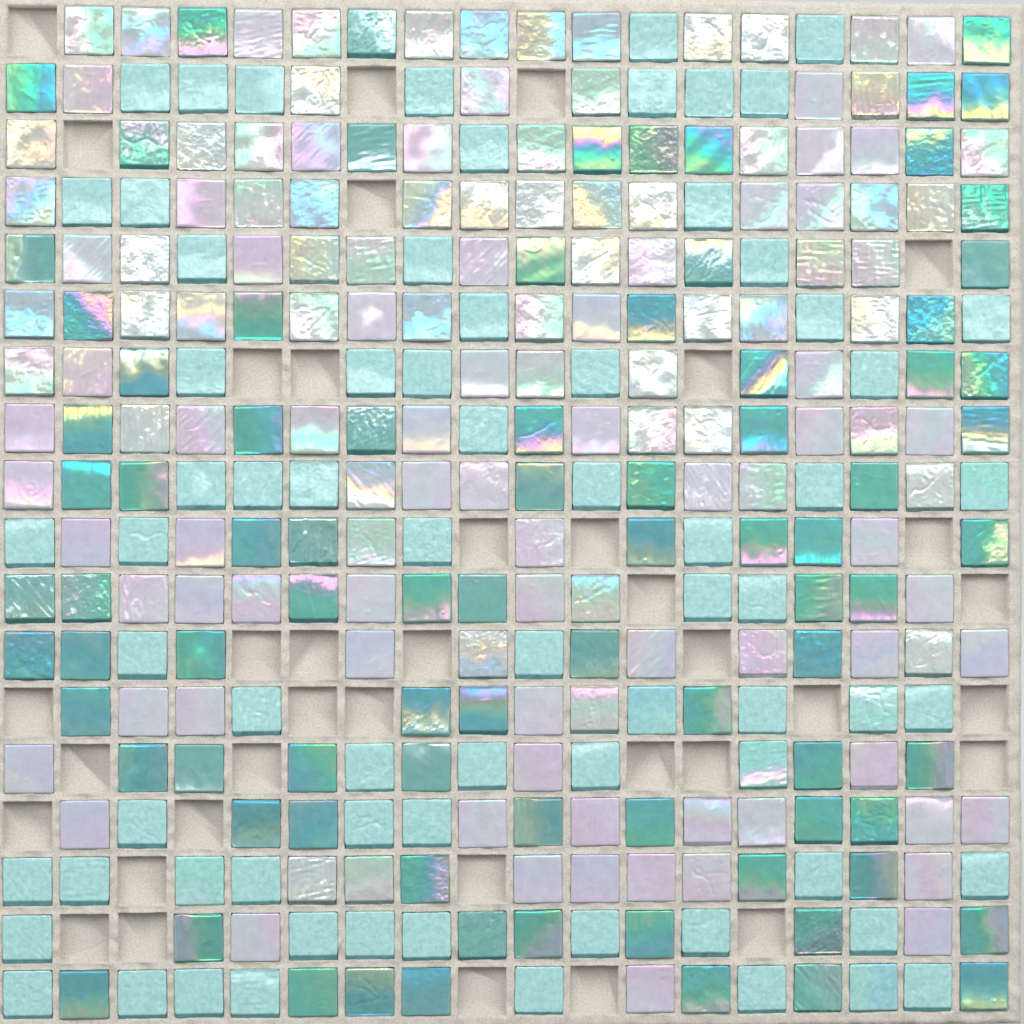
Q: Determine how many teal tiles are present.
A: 86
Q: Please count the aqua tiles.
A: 72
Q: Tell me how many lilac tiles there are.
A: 67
